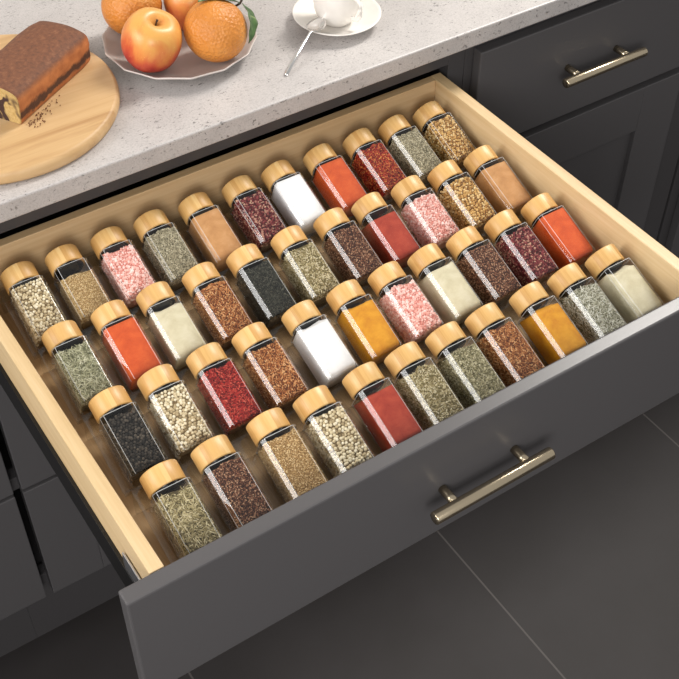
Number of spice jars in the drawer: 44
